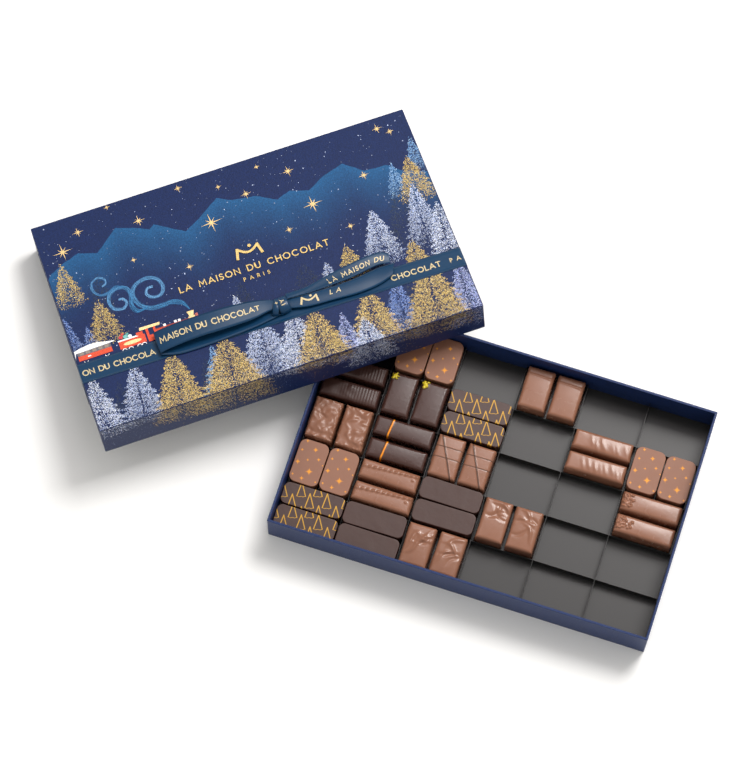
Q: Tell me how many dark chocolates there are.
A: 14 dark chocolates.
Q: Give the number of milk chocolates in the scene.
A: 22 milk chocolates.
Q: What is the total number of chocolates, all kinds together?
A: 36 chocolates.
